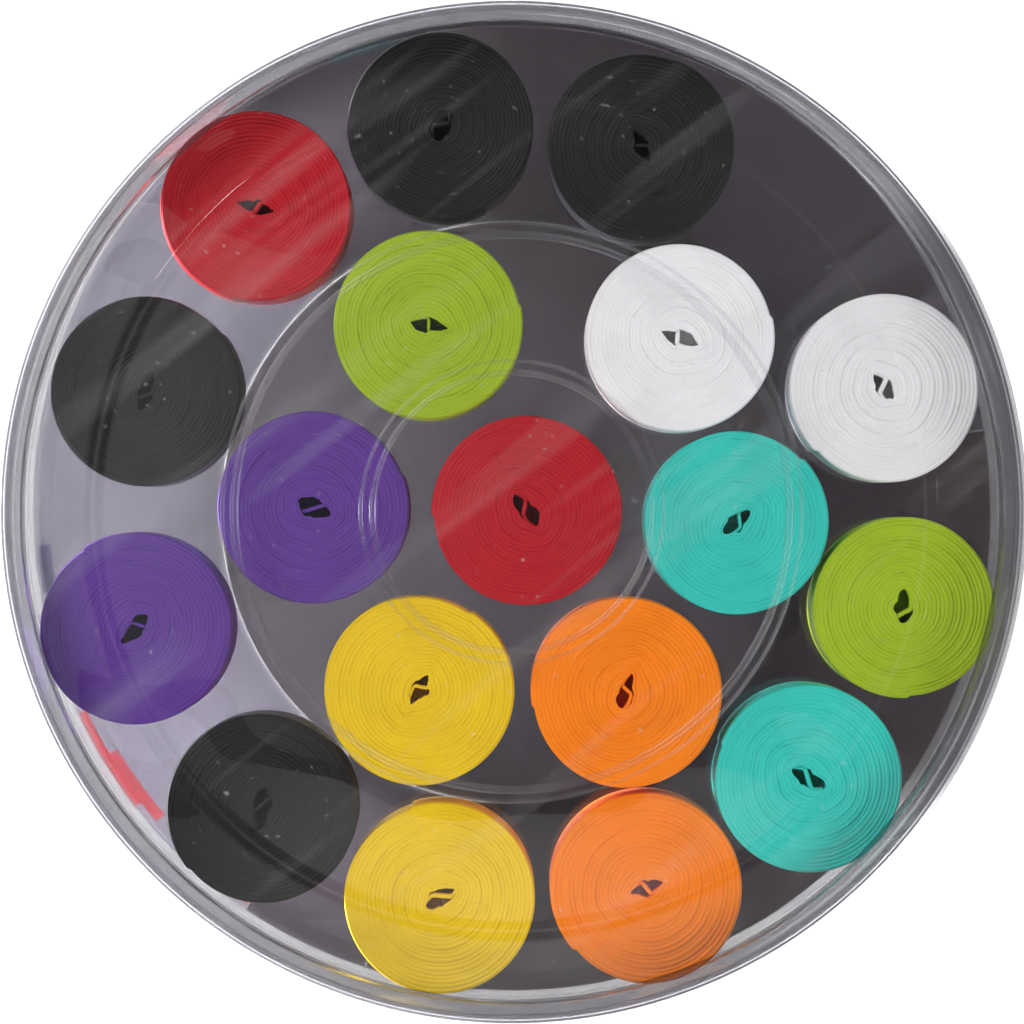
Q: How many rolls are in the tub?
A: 18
